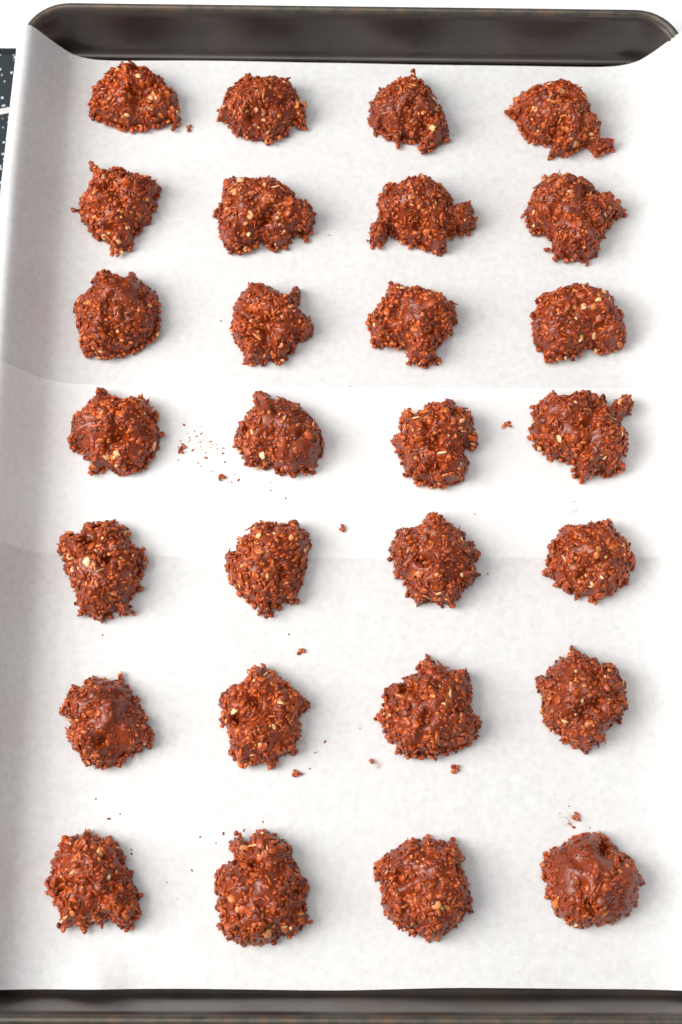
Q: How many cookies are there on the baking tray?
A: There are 28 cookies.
